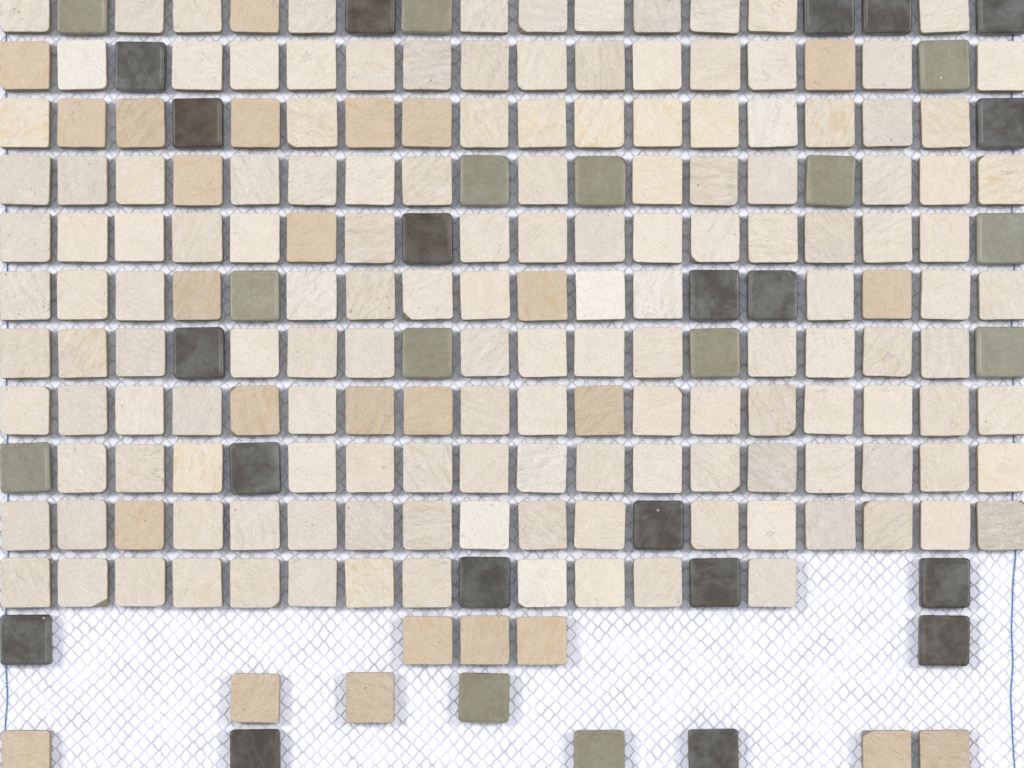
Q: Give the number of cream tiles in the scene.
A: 149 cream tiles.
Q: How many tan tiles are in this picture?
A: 26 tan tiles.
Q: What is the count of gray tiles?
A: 20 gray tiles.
